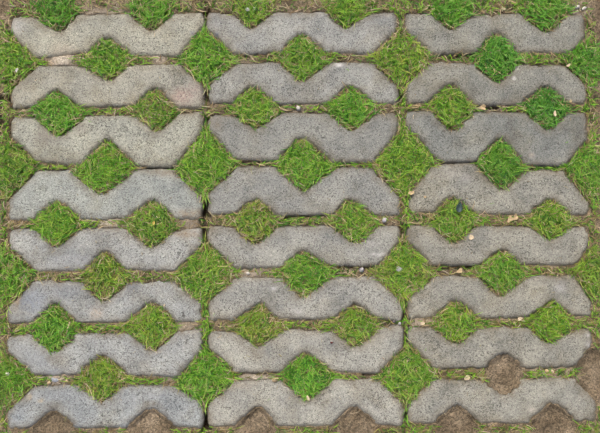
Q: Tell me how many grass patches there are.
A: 50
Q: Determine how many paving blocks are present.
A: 24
